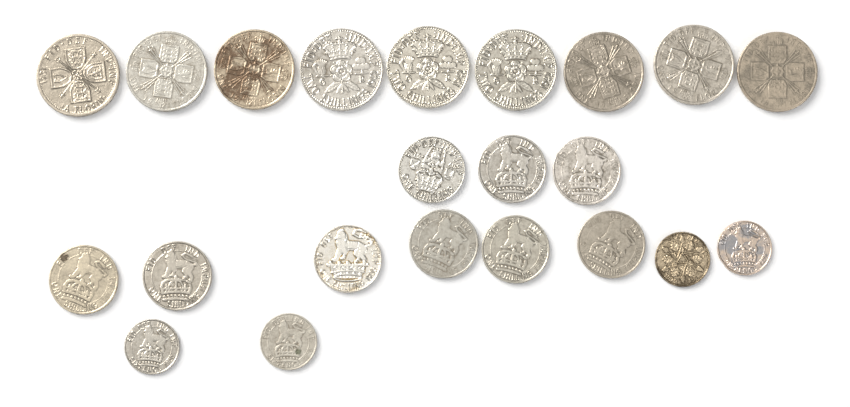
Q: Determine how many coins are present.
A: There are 22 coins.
